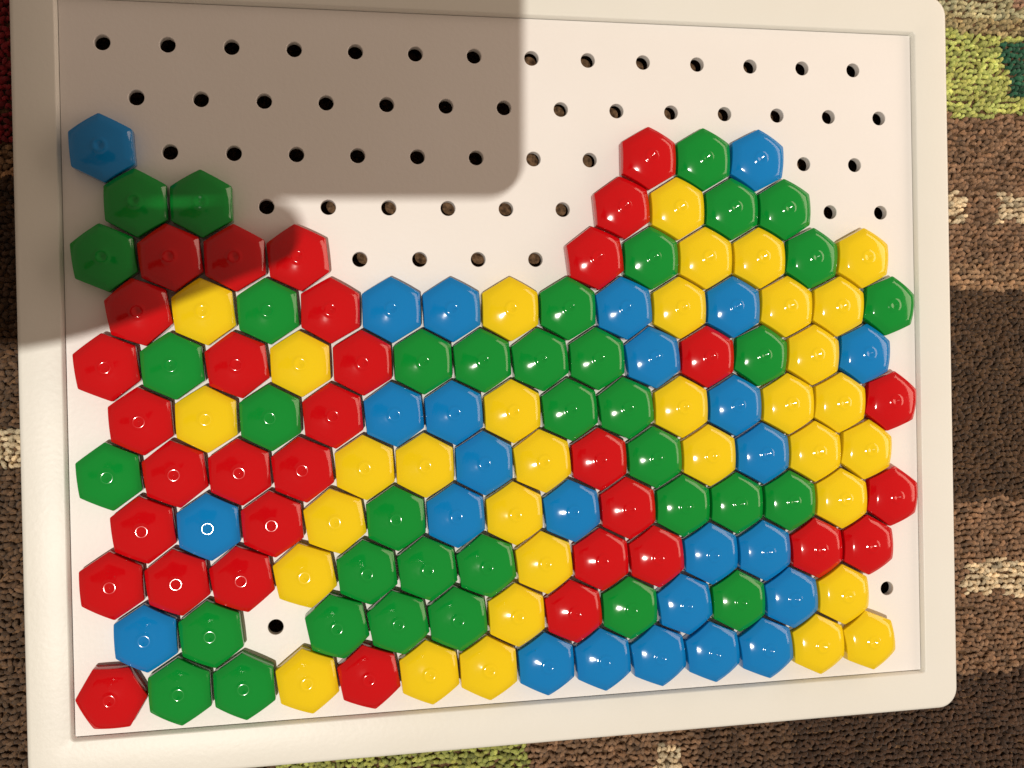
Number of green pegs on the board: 37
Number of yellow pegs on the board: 34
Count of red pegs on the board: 33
